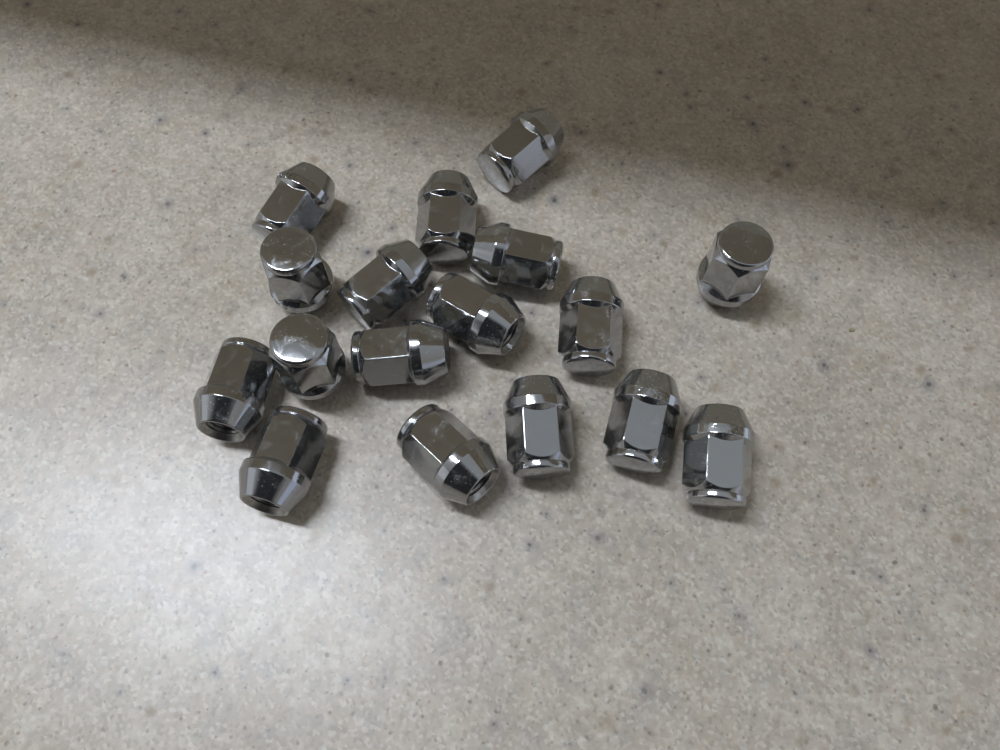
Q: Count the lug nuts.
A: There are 17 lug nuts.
